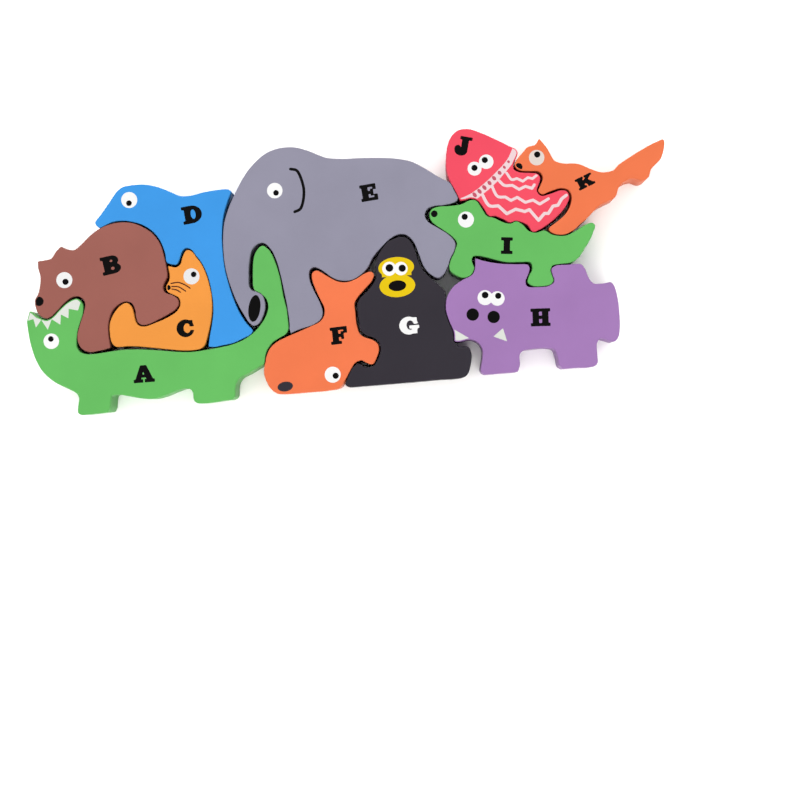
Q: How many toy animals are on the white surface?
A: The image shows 11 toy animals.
